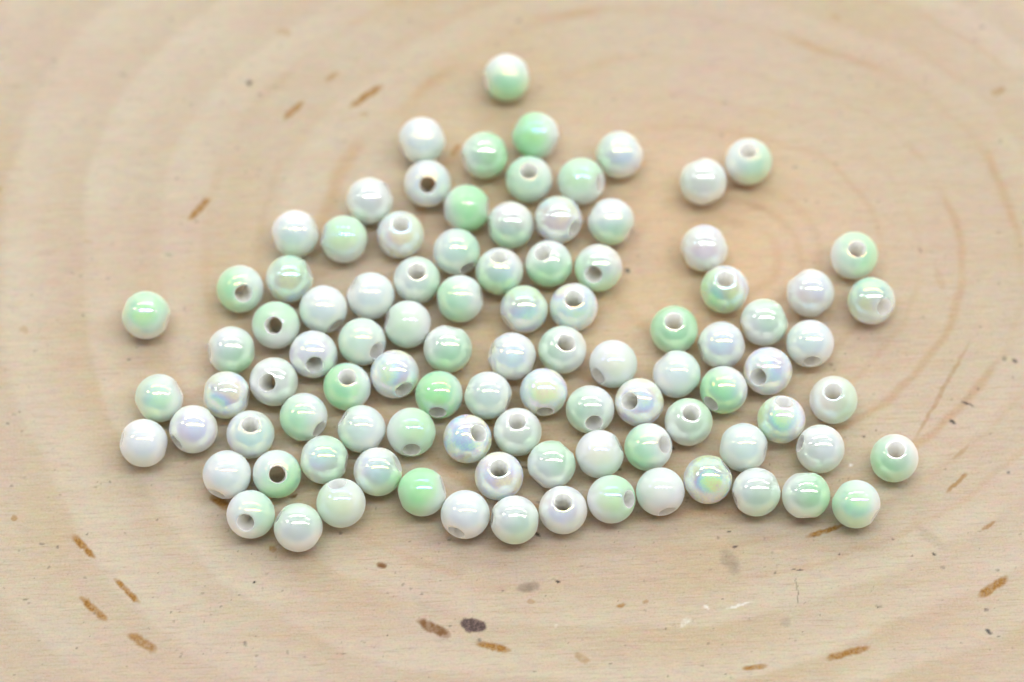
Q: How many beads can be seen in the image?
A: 97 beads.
